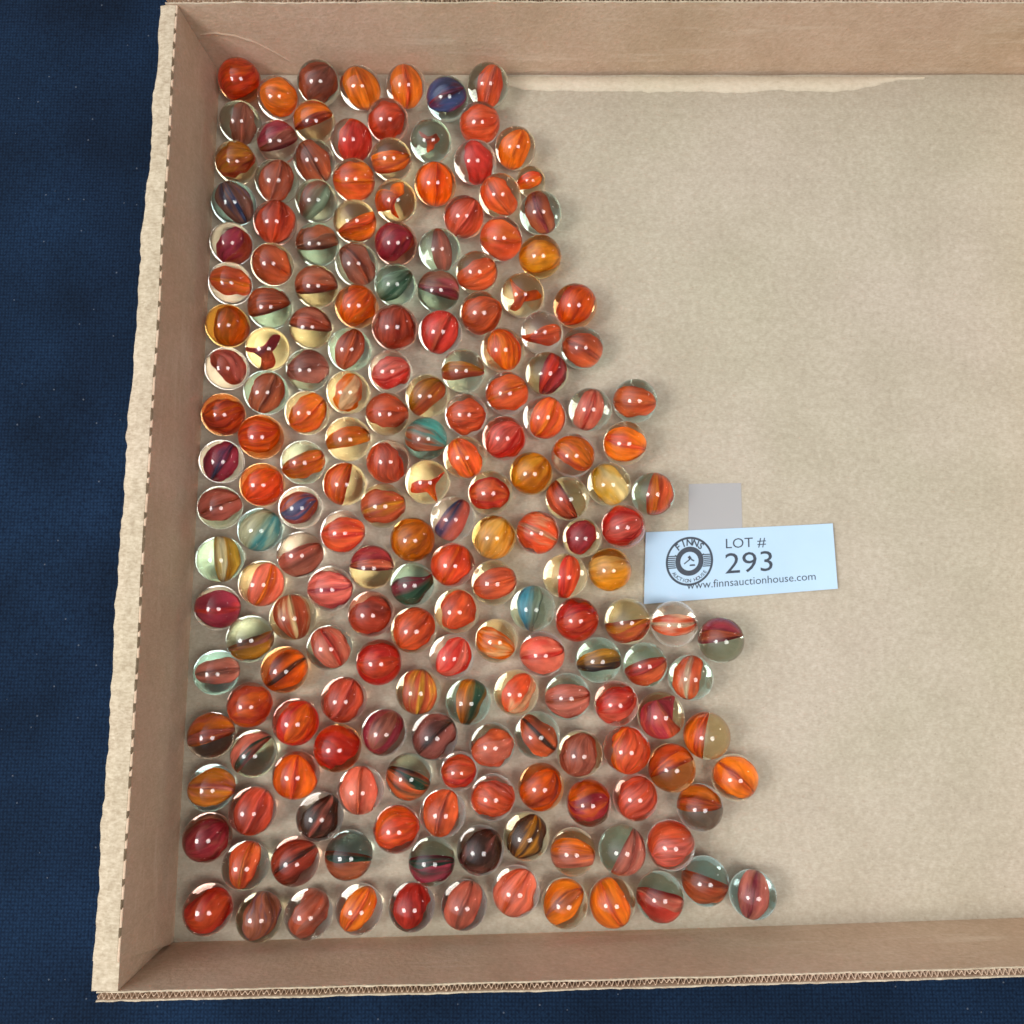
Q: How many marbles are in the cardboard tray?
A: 191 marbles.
